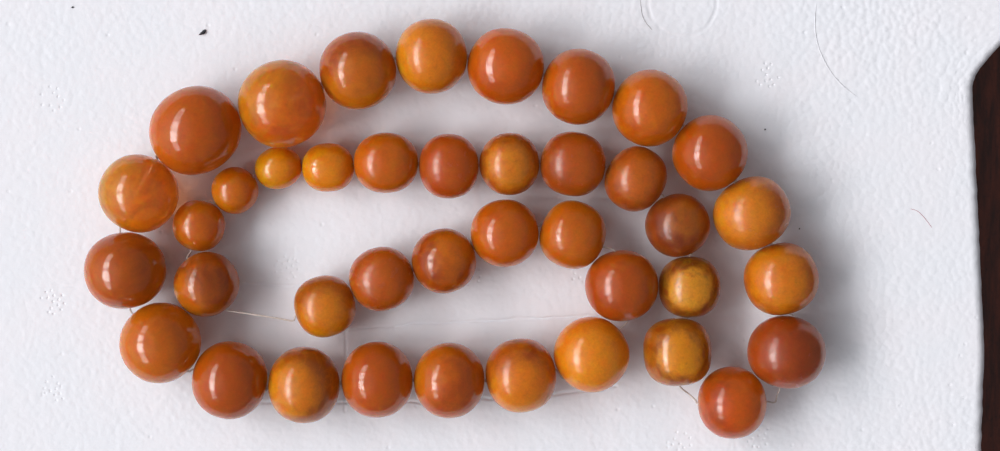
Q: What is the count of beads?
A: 40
